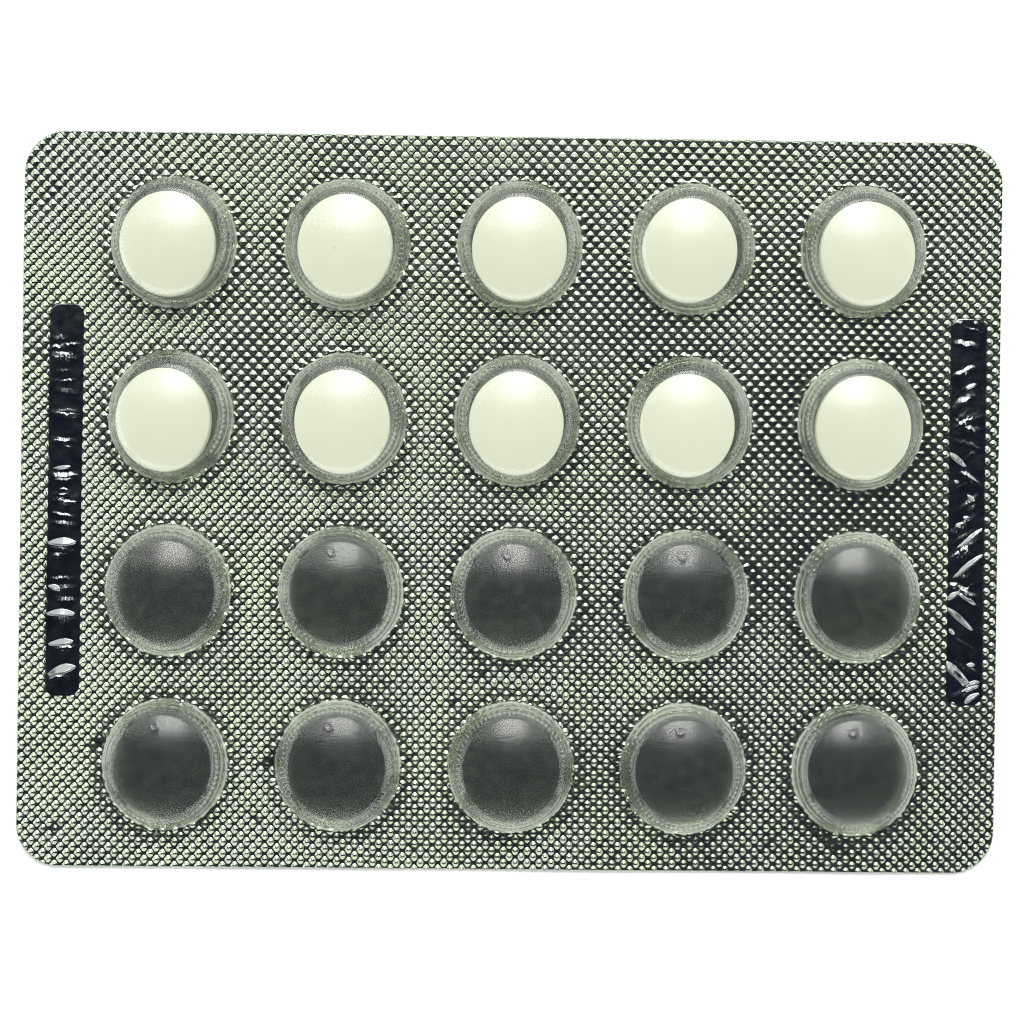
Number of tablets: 10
